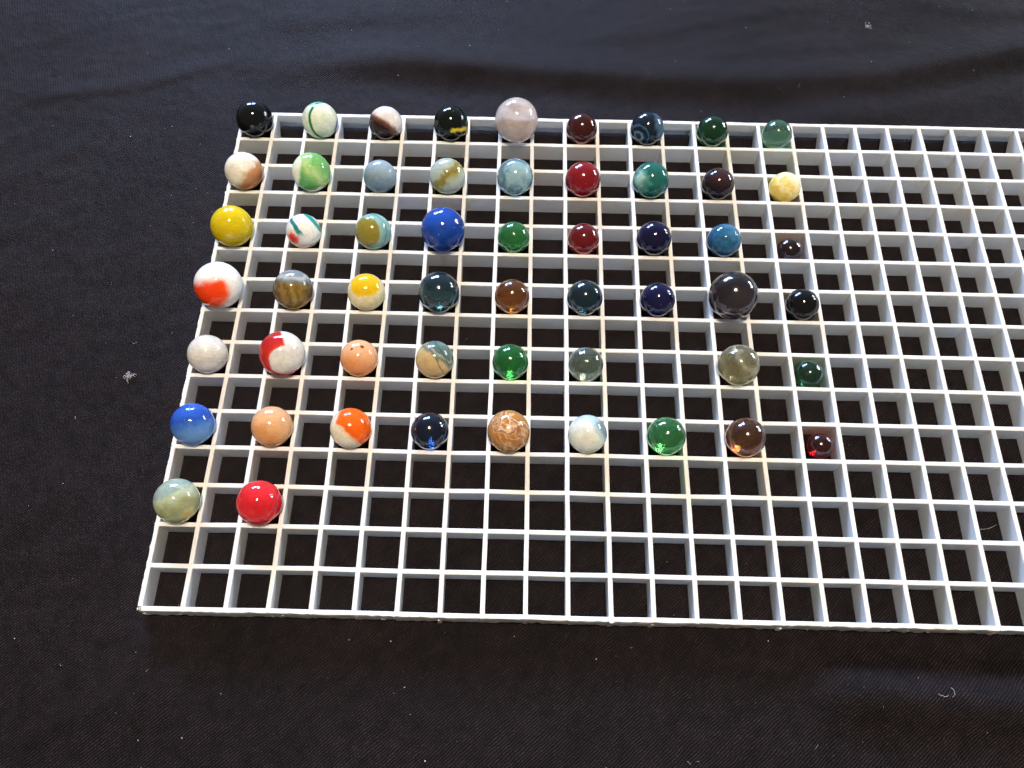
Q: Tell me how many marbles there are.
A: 55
